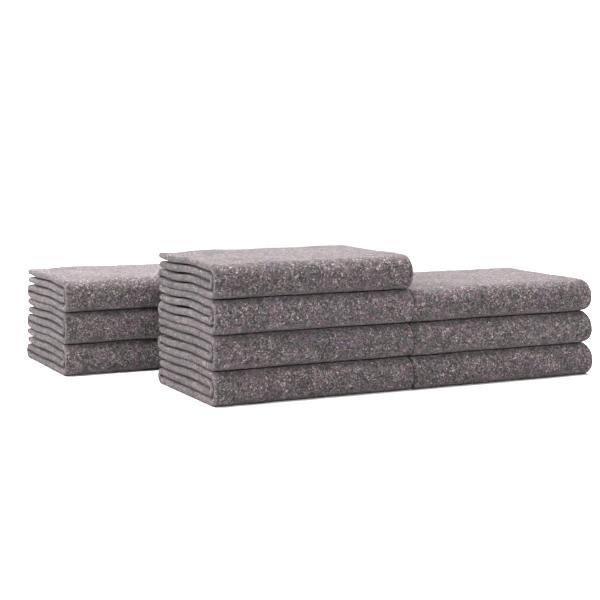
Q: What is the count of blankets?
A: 10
